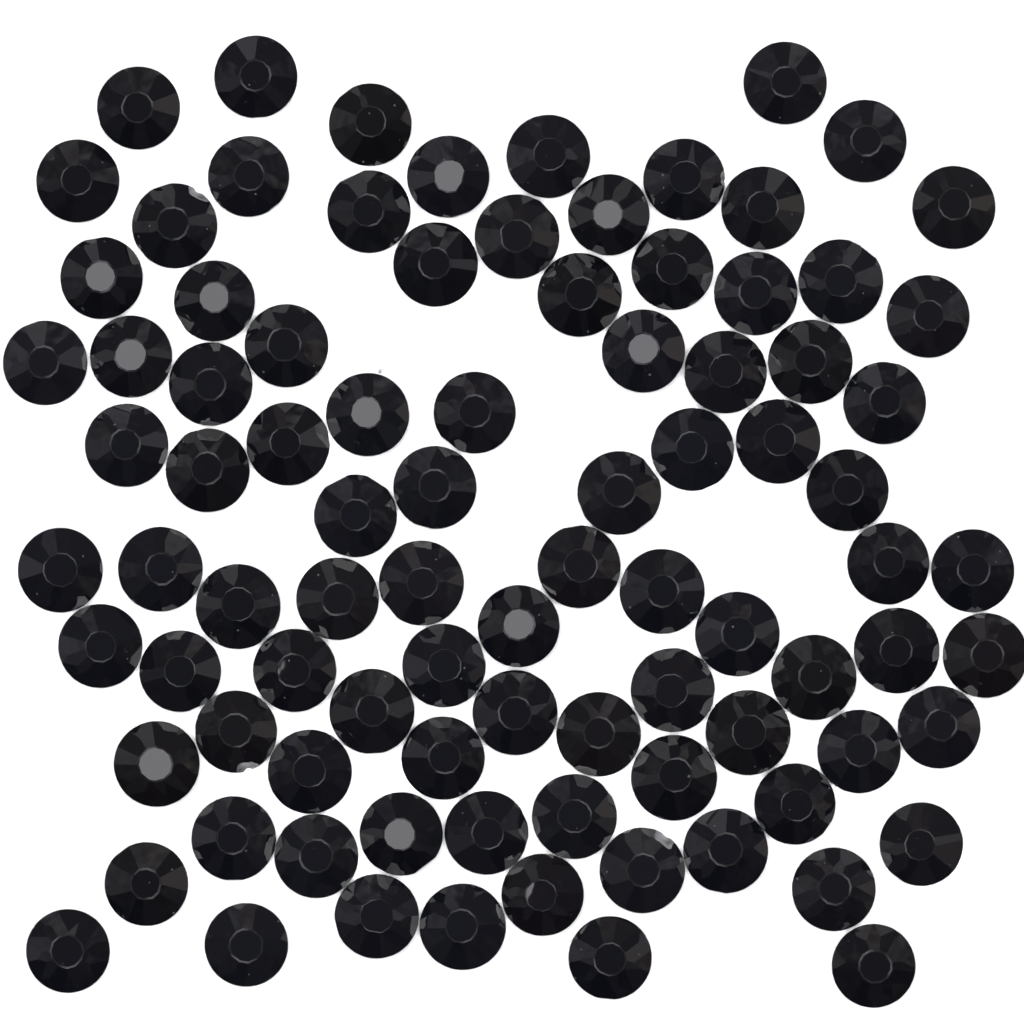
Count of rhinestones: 91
